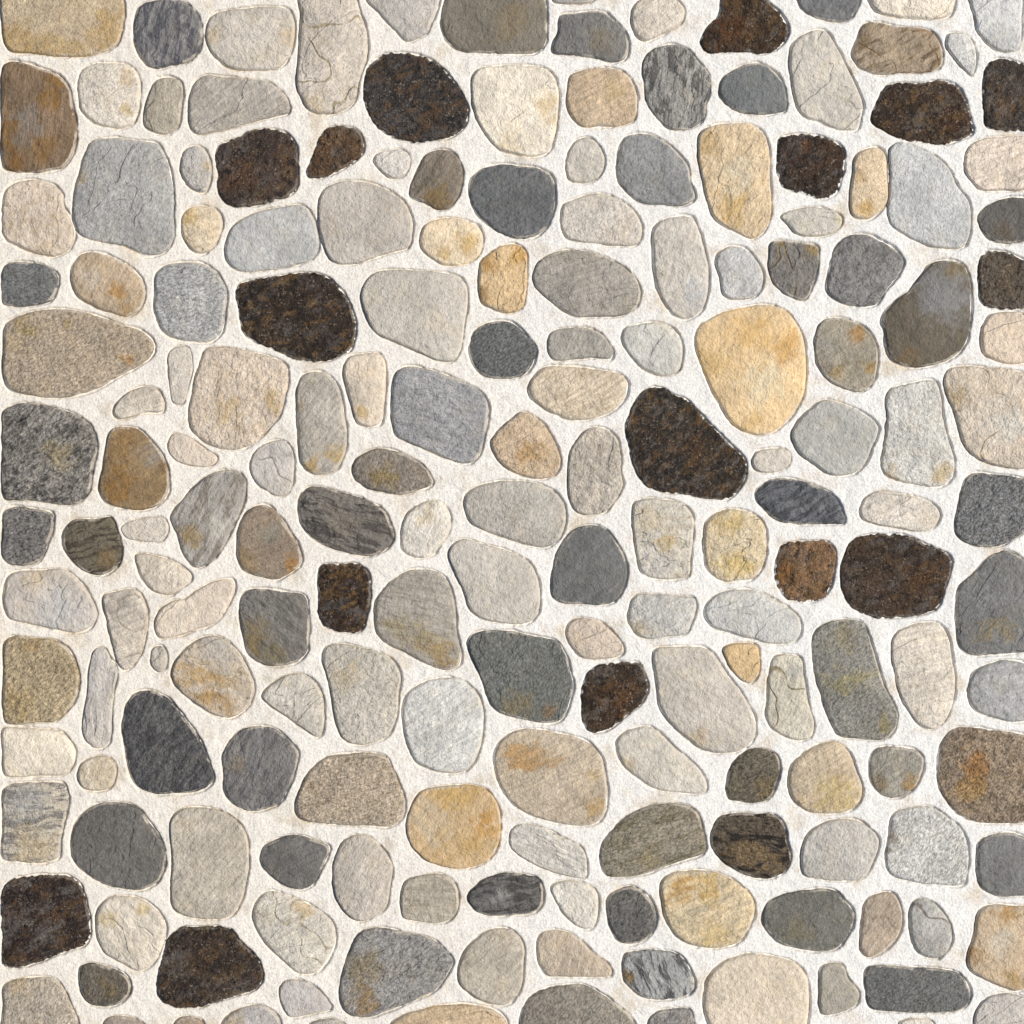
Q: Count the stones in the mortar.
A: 186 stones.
